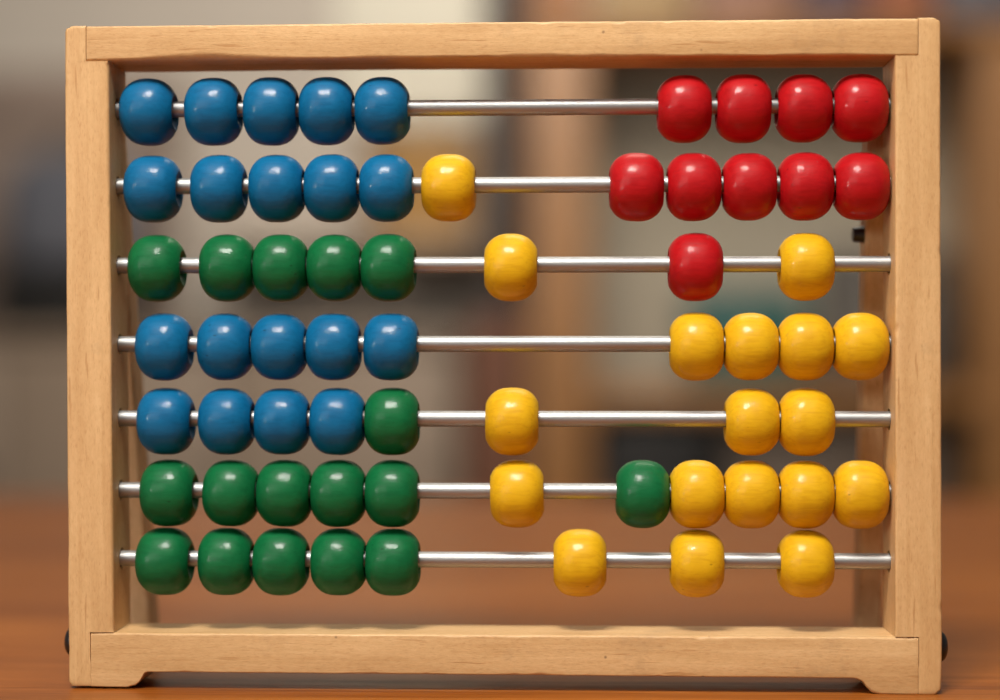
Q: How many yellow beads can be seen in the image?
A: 18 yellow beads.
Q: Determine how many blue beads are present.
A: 19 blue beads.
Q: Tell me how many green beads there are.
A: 17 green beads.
